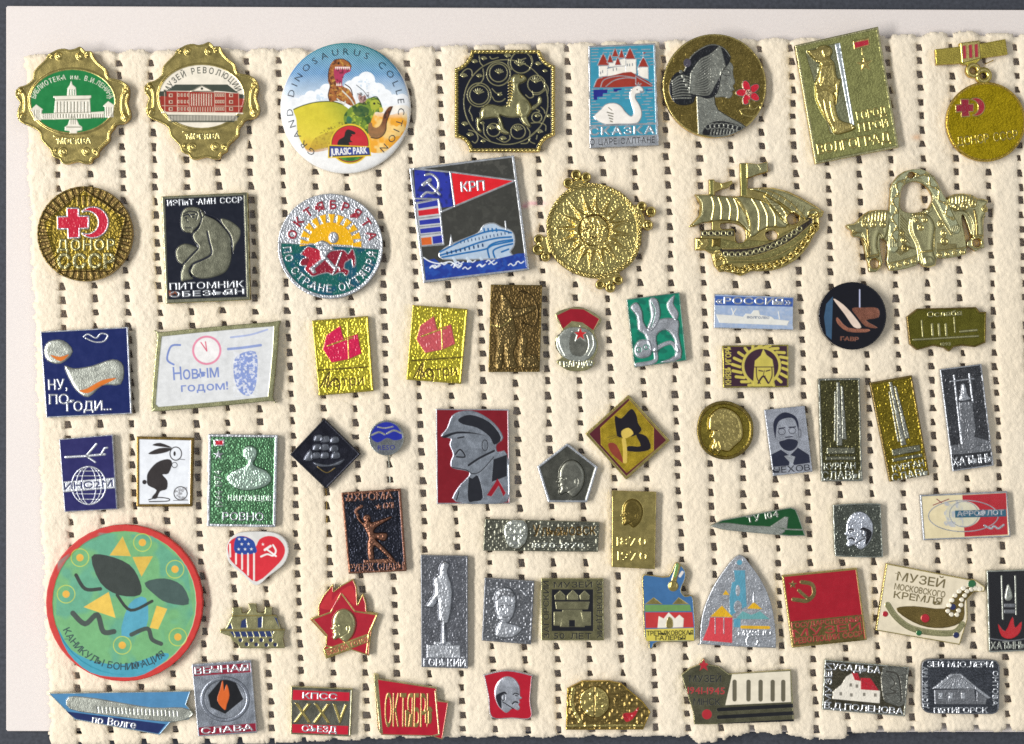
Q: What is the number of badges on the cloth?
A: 66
